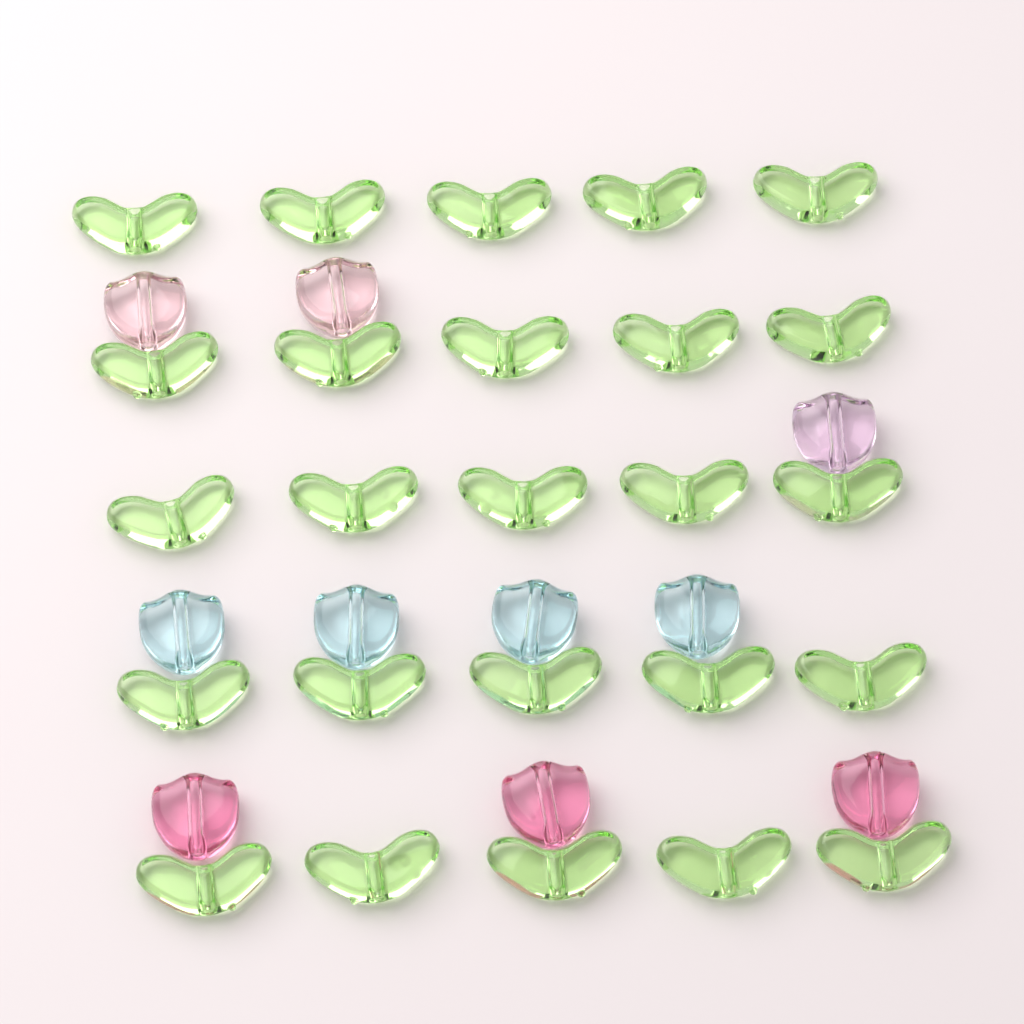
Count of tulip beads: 10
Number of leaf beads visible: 25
